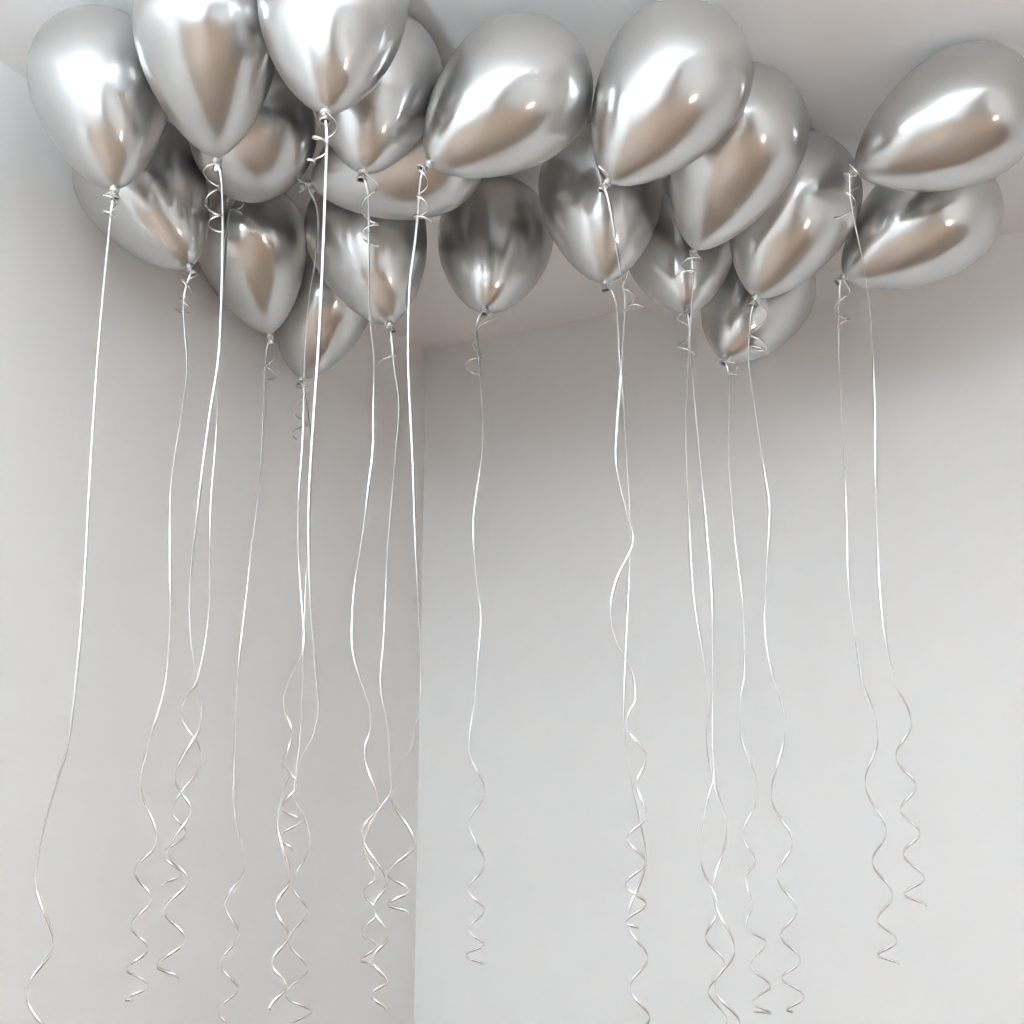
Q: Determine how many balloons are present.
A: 20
